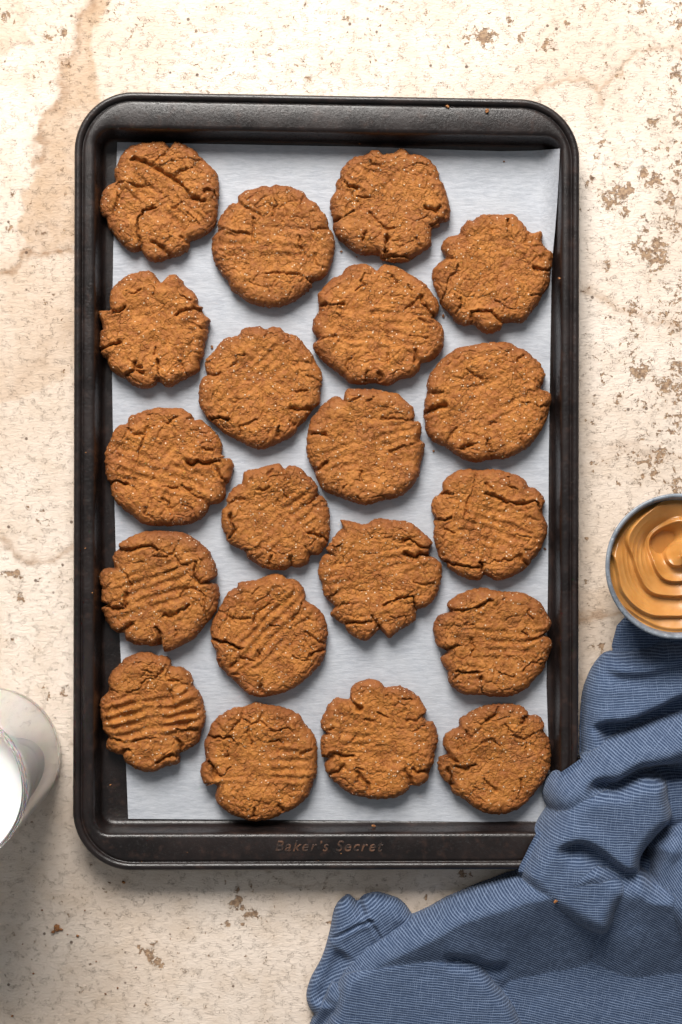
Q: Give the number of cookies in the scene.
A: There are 20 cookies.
